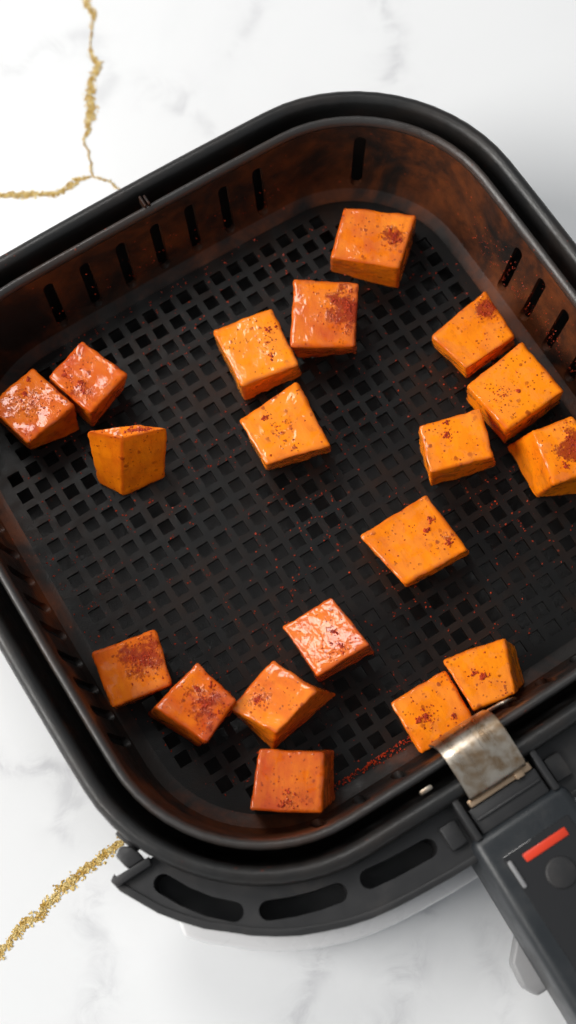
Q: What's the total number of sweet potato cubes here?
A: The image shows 19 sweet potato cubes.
